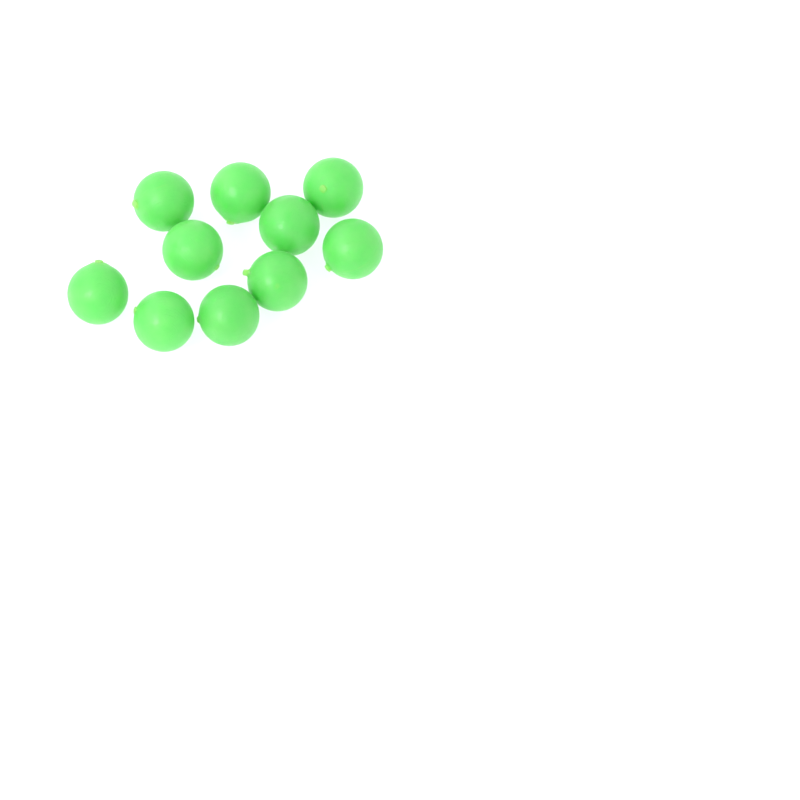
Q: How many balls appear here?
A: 10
